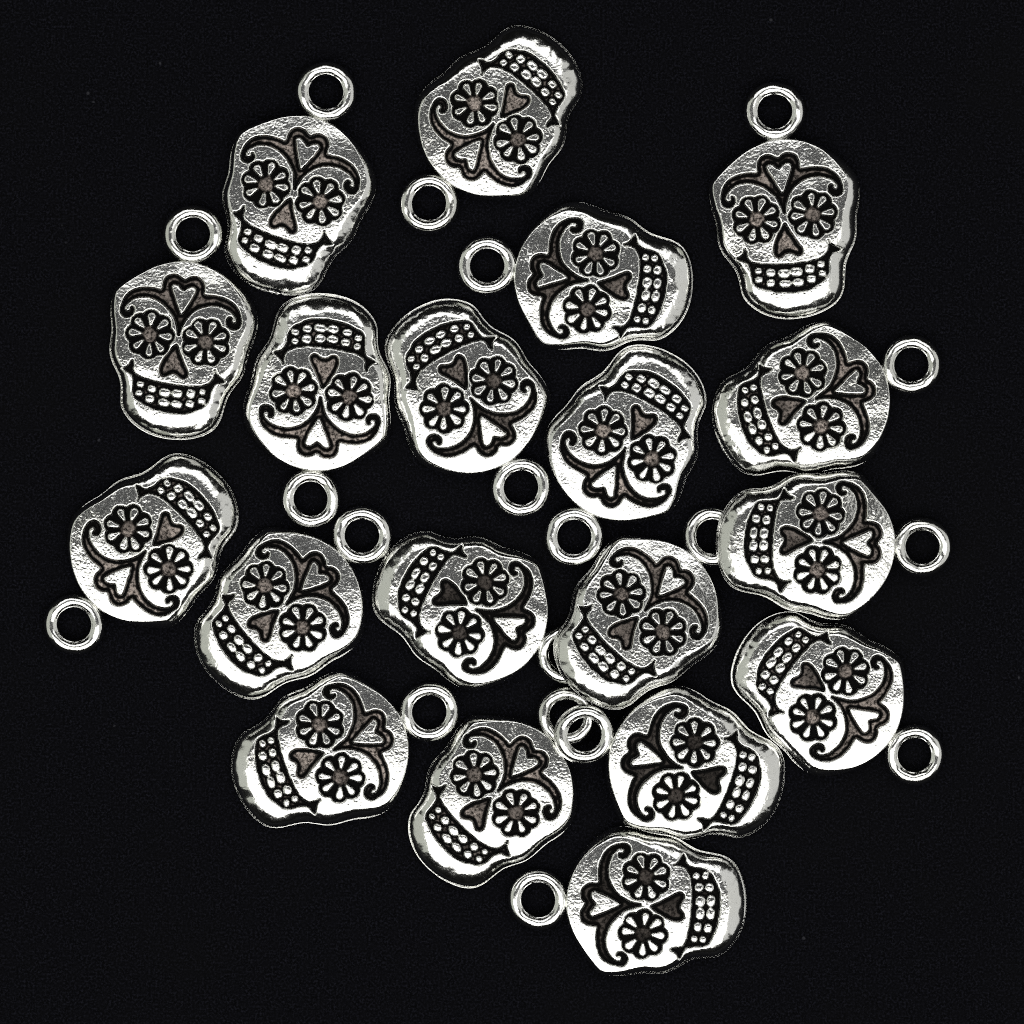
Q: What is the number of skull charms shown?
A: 19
